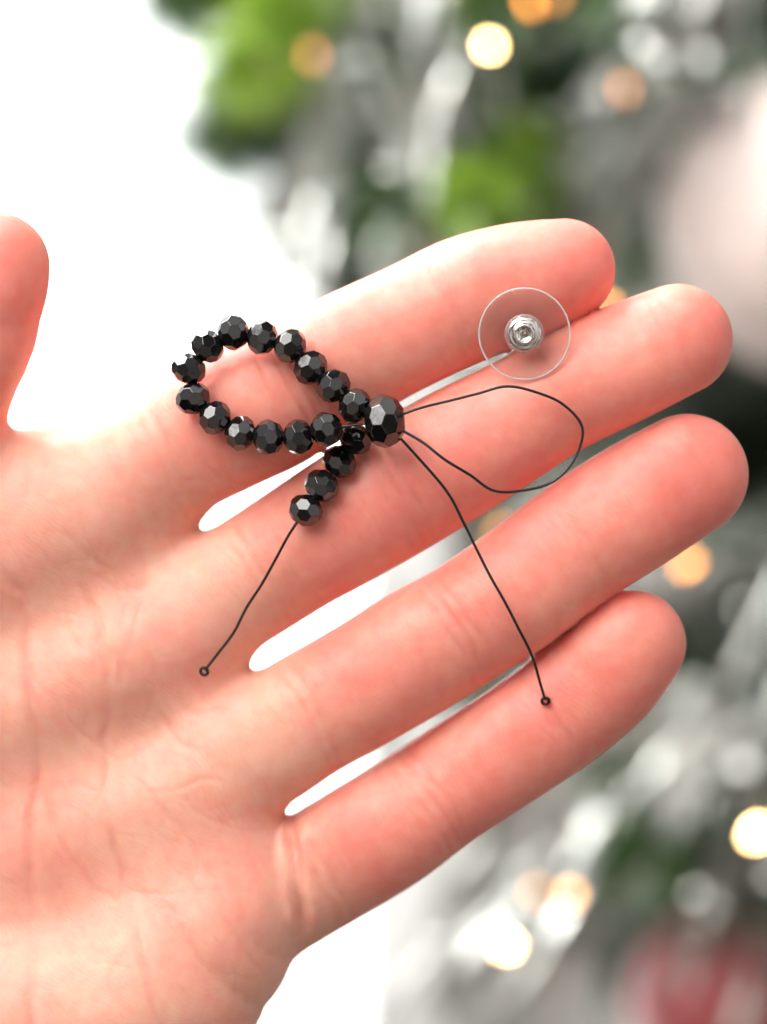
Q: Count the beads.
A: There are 19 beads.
